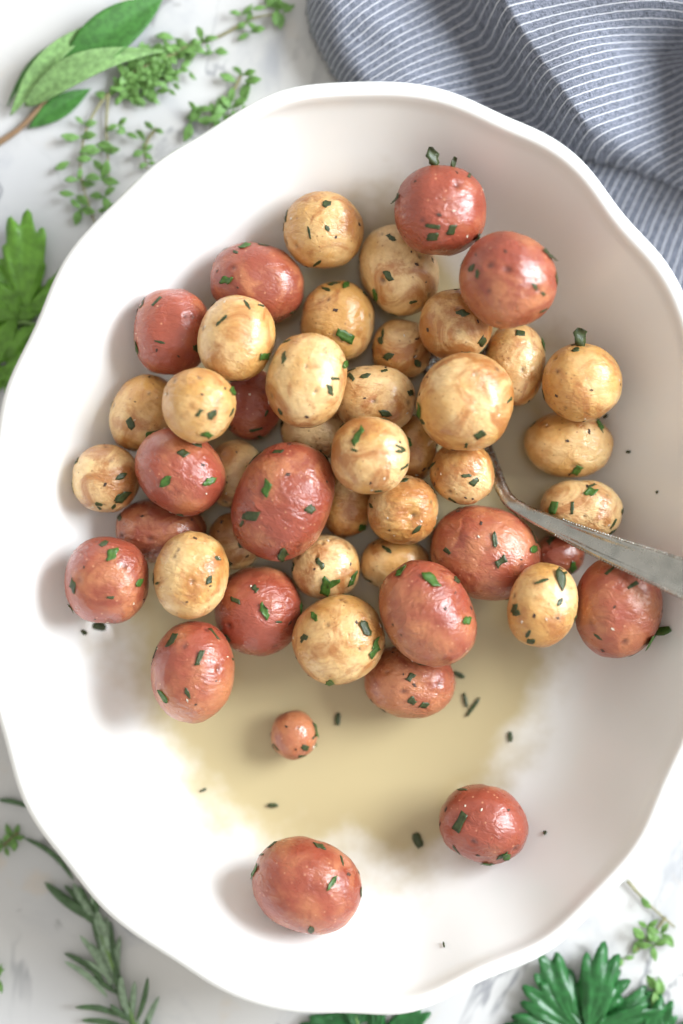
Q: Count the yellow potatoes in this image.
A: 29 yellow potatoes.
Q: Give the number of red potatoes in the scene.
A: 19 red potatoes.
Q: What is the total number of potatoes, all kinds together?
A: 48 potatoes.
